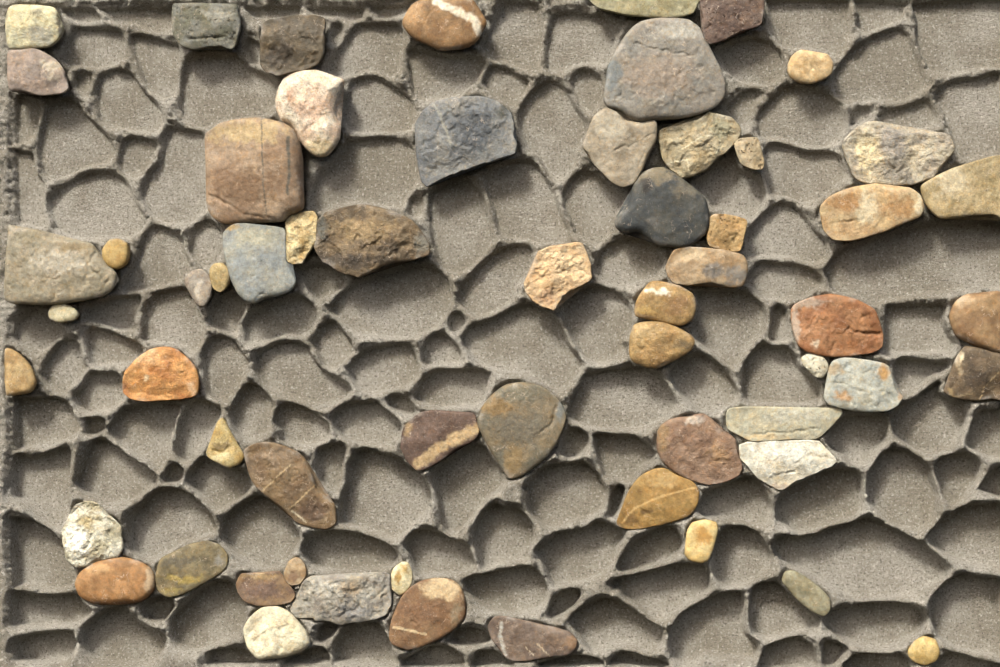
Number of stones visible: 60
